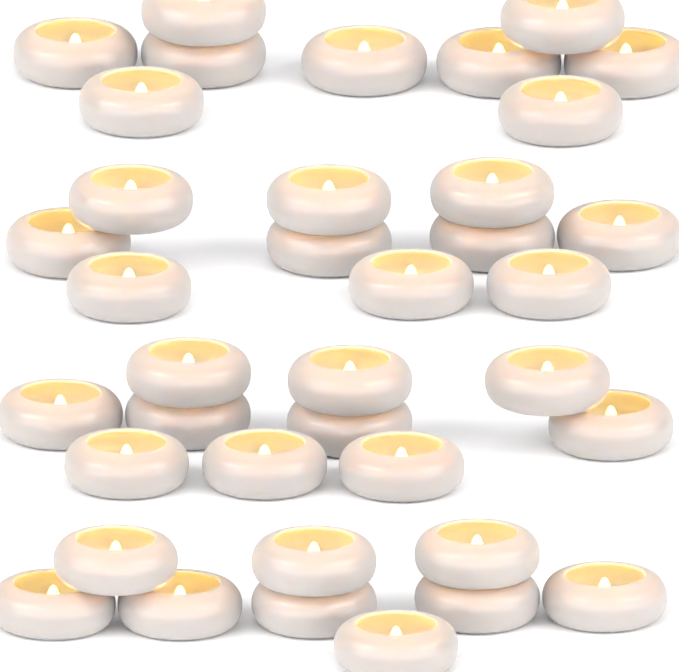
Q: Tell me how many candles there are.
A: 38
